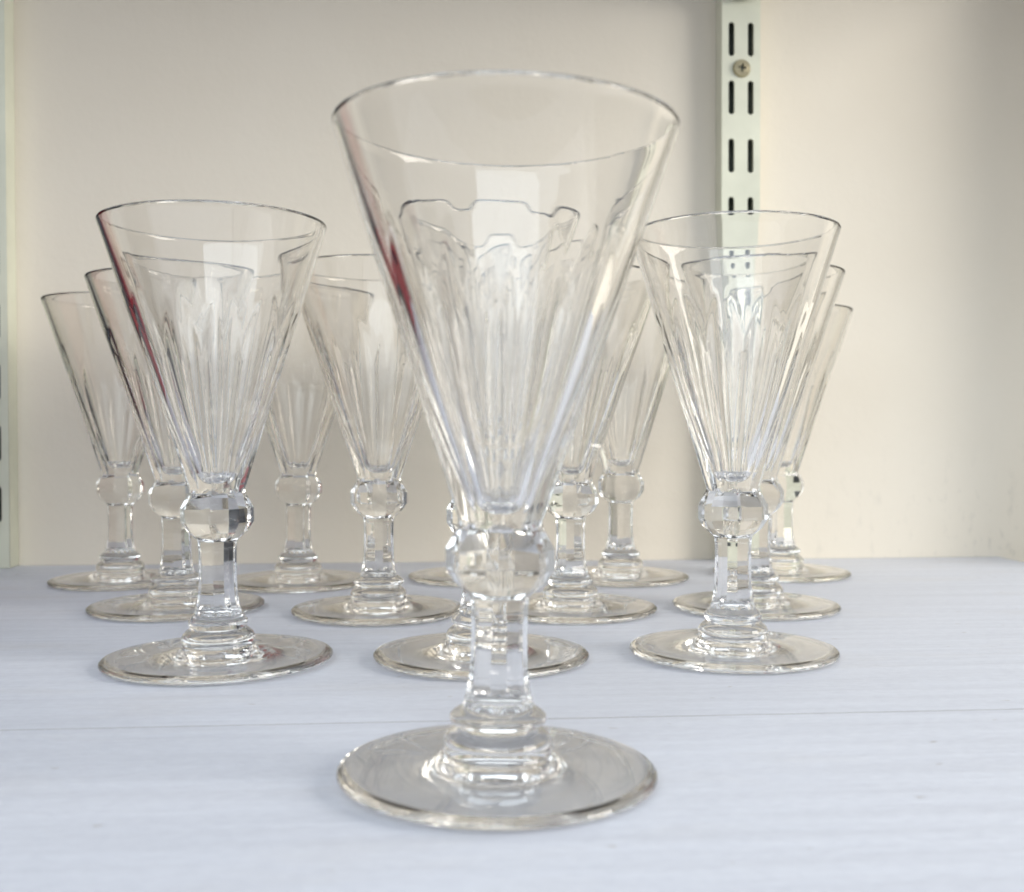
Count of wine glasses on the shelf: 13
